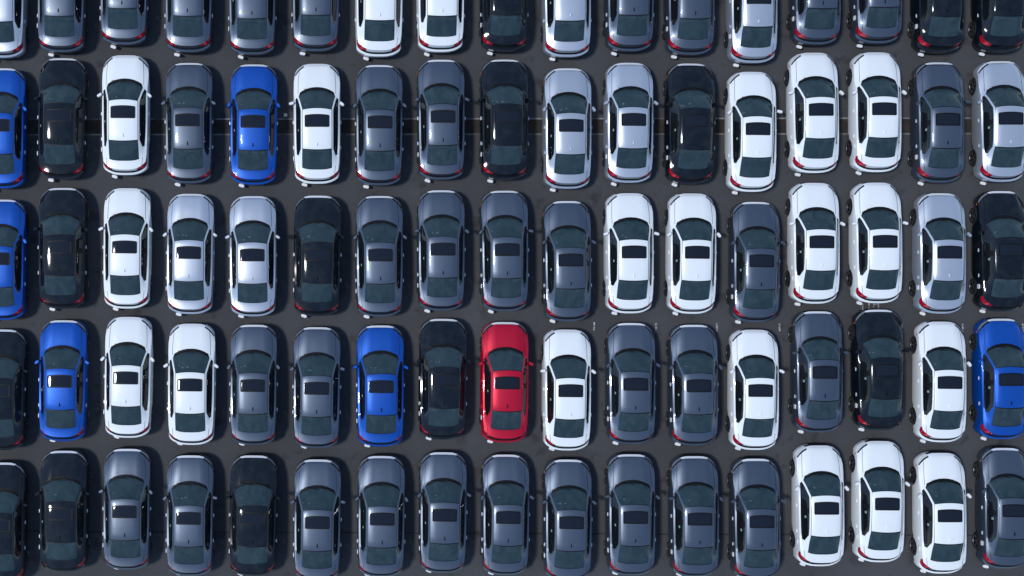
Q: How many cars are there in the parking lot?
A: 85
